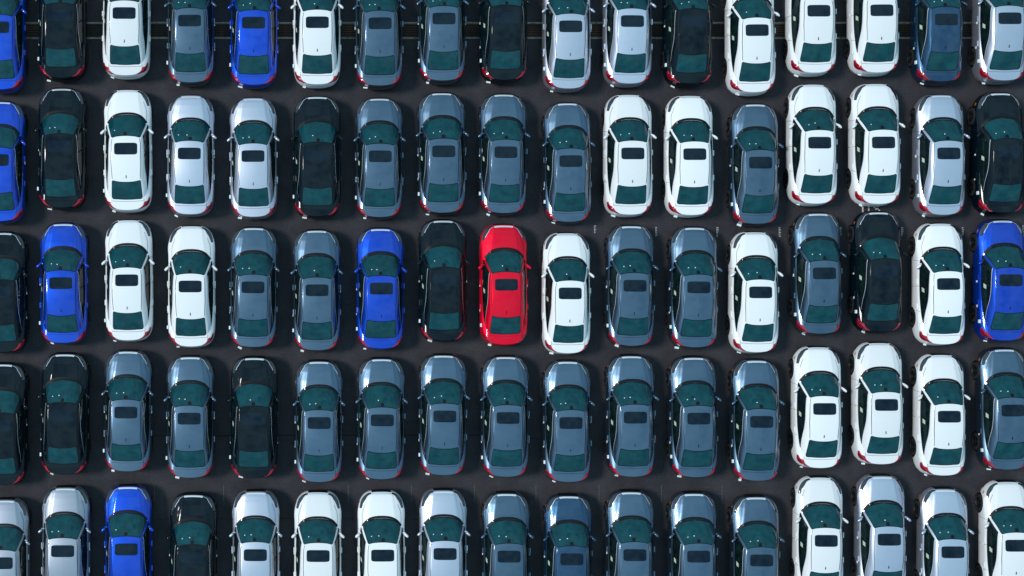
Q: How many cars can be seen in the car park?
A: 85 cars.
